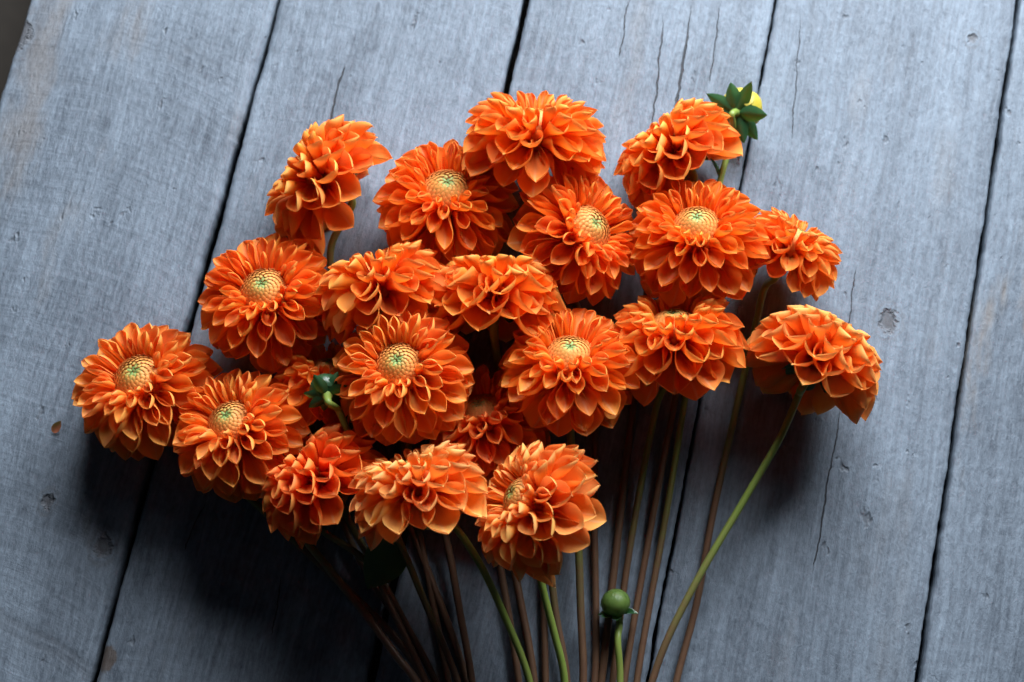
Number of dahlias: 21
